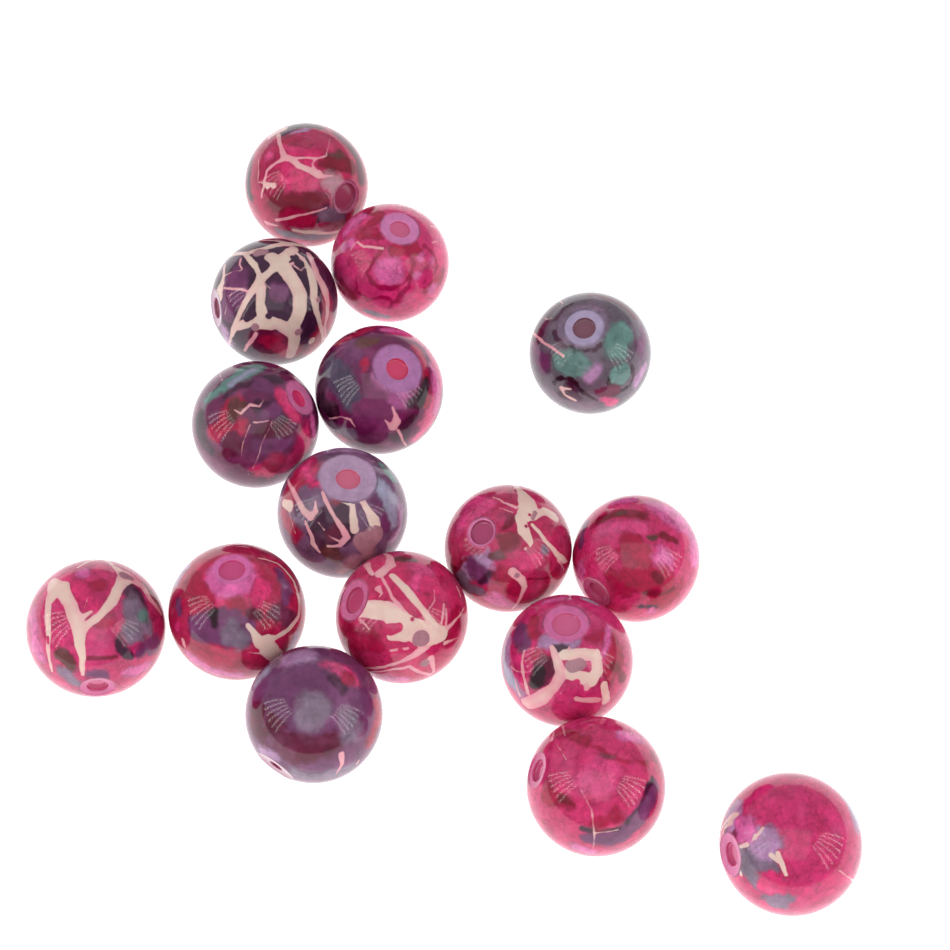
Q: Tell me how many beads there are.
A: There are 16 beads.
